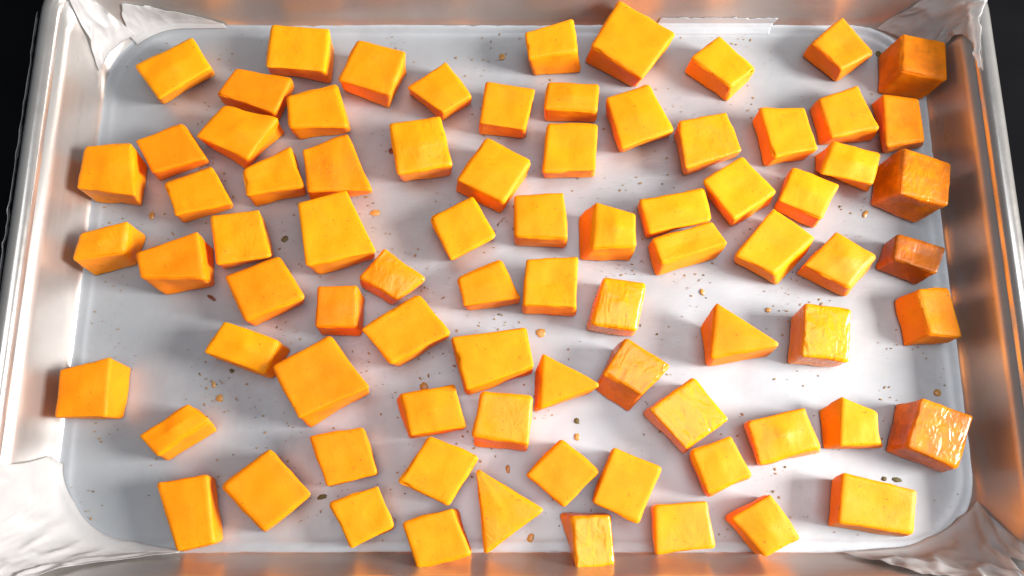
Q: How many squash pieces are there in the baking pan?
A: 80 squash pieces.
